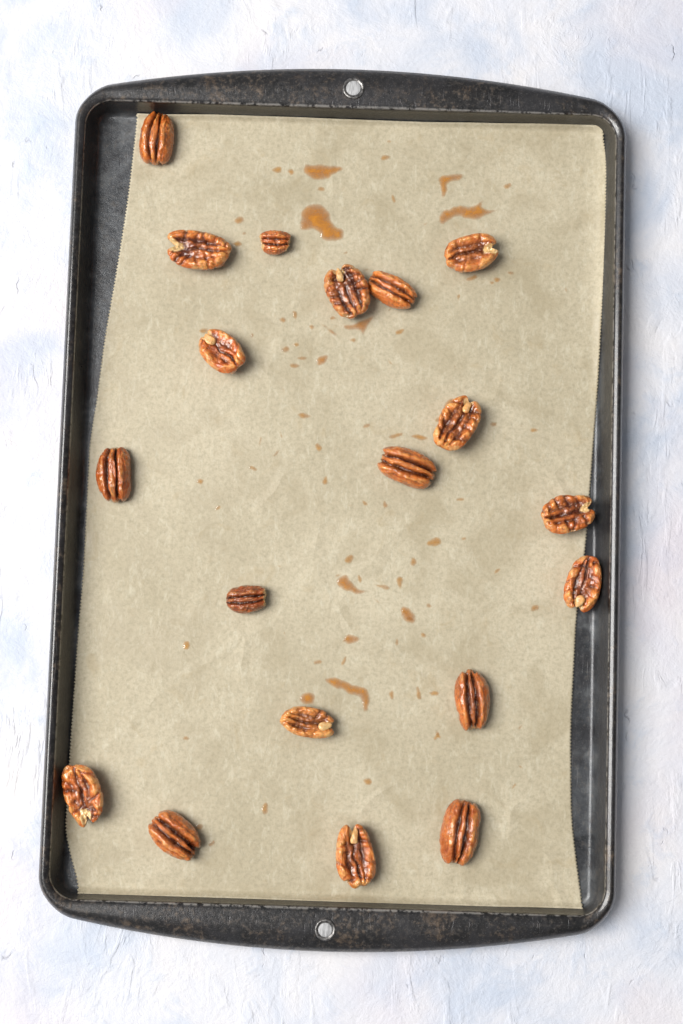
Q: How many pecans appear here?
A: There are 19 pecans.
